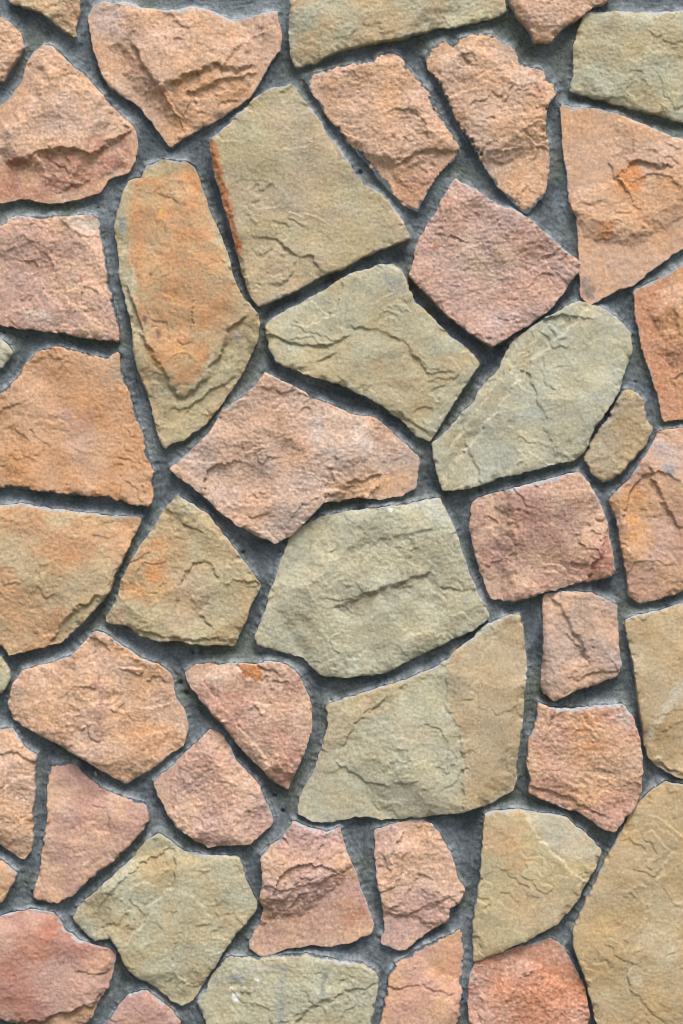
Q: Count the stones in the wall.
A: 47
